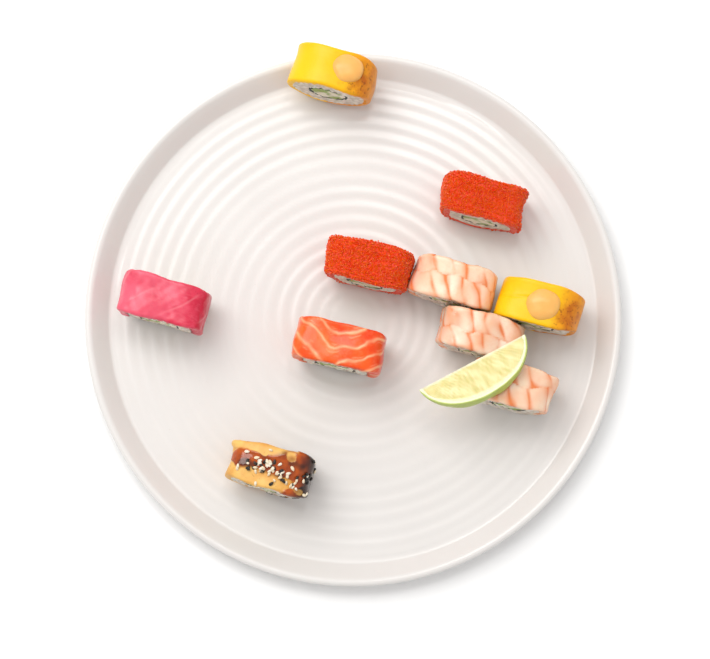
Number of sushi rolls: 10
